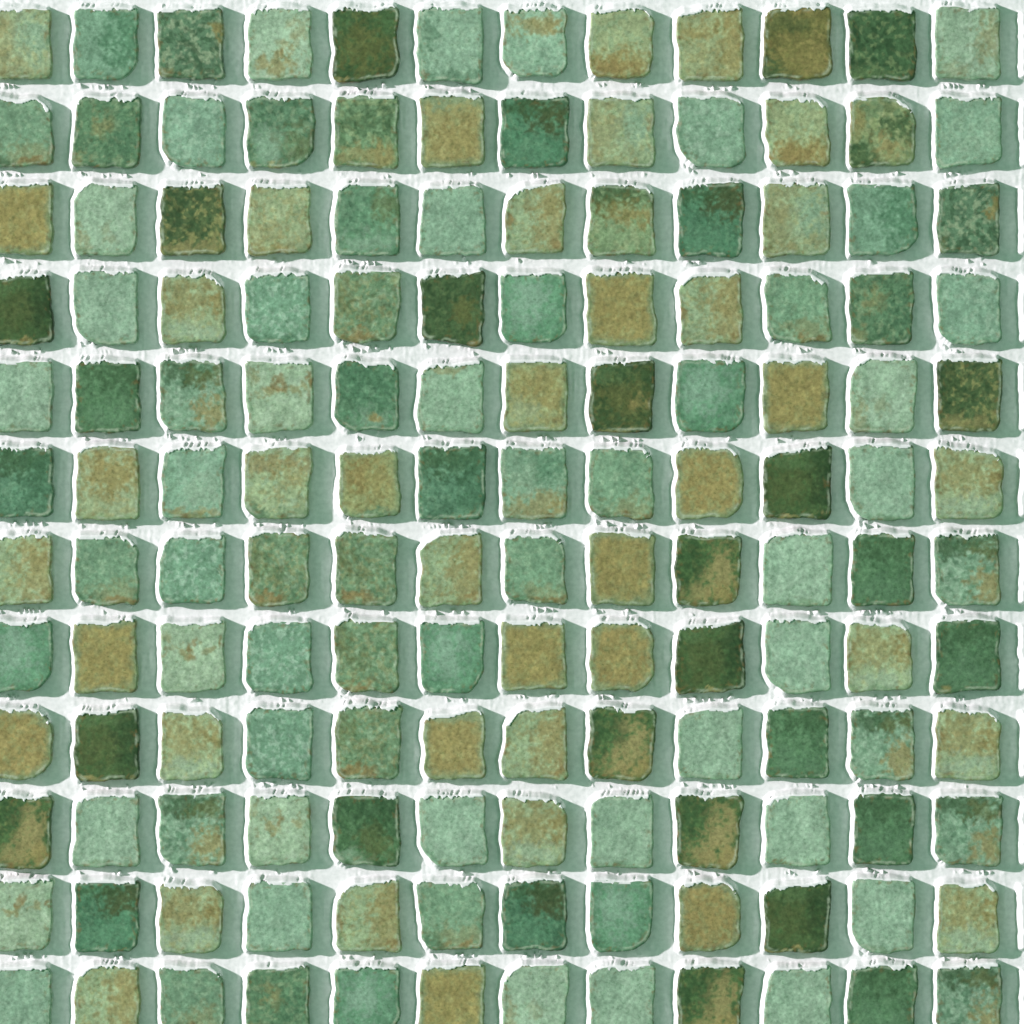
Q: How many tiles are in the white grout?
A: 144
